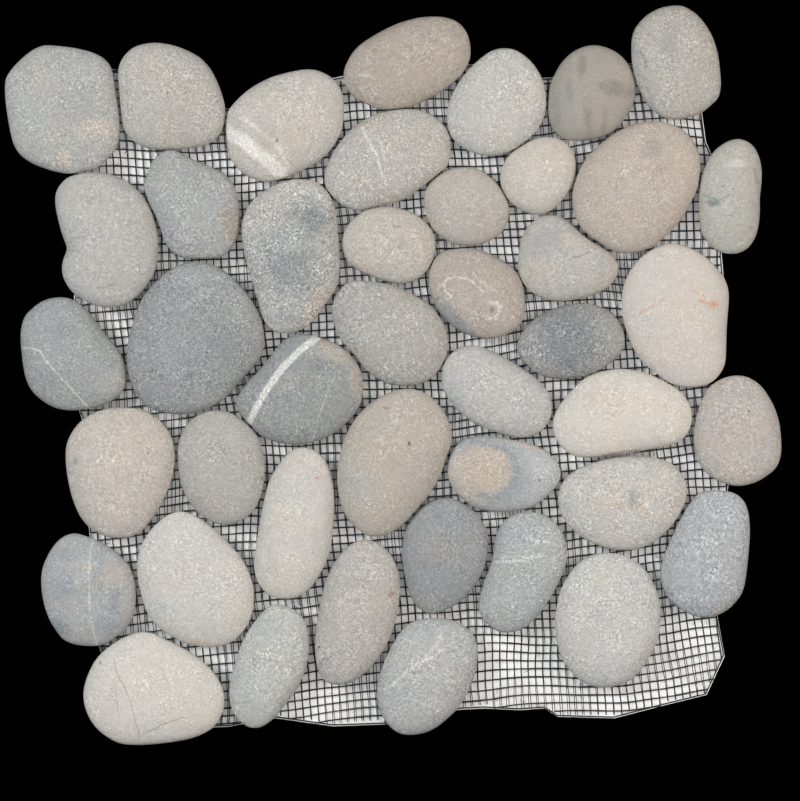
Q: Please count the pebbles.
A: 43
